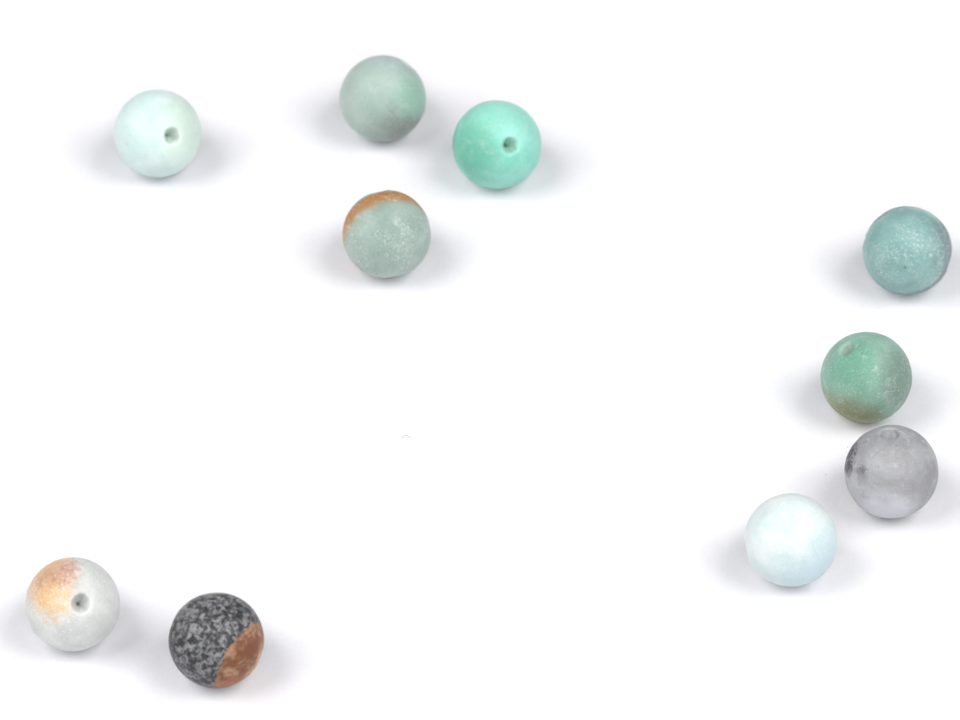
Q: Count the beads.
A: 10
